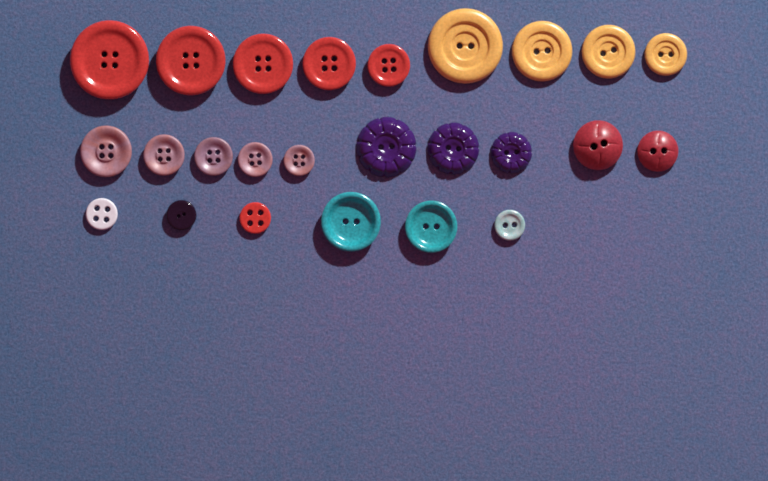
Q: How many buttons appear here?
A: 25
